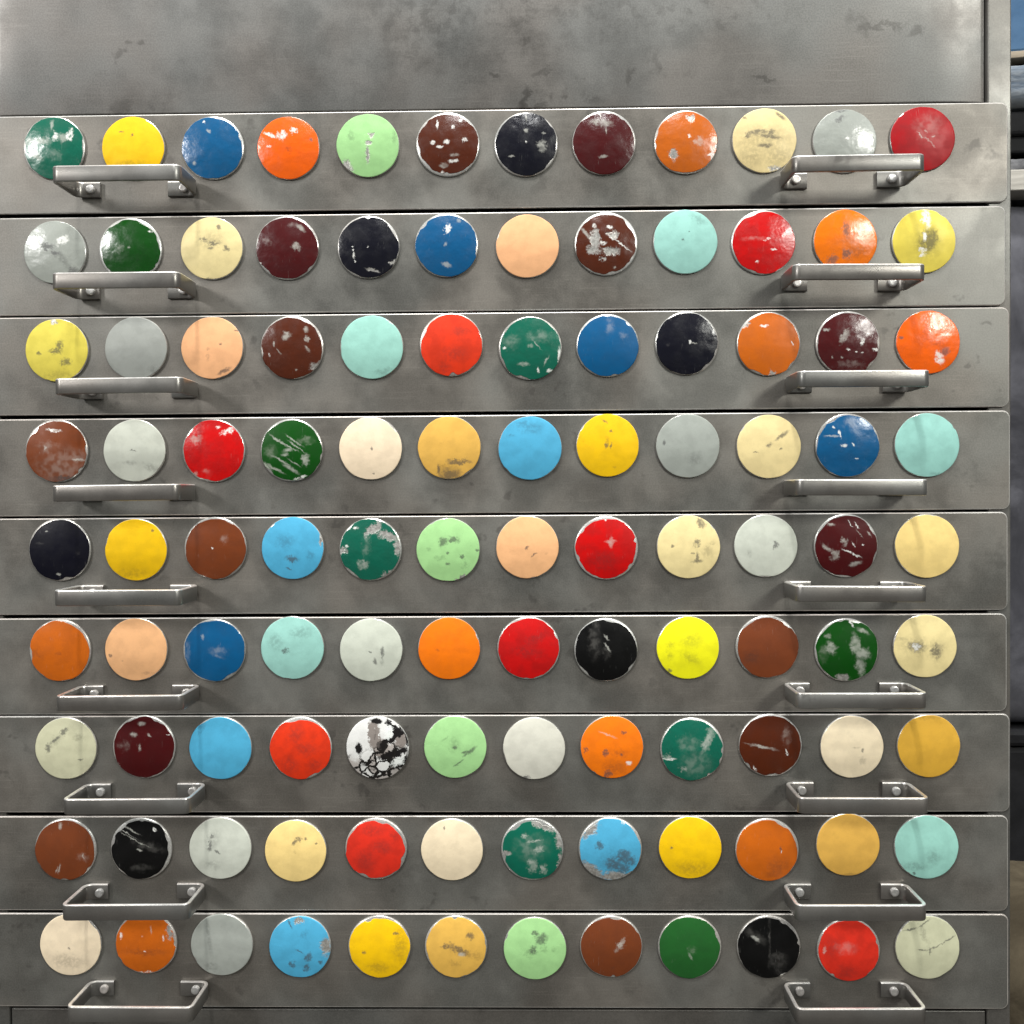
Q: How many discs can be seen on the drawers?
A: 108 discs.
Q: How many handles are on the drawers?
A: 18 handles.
